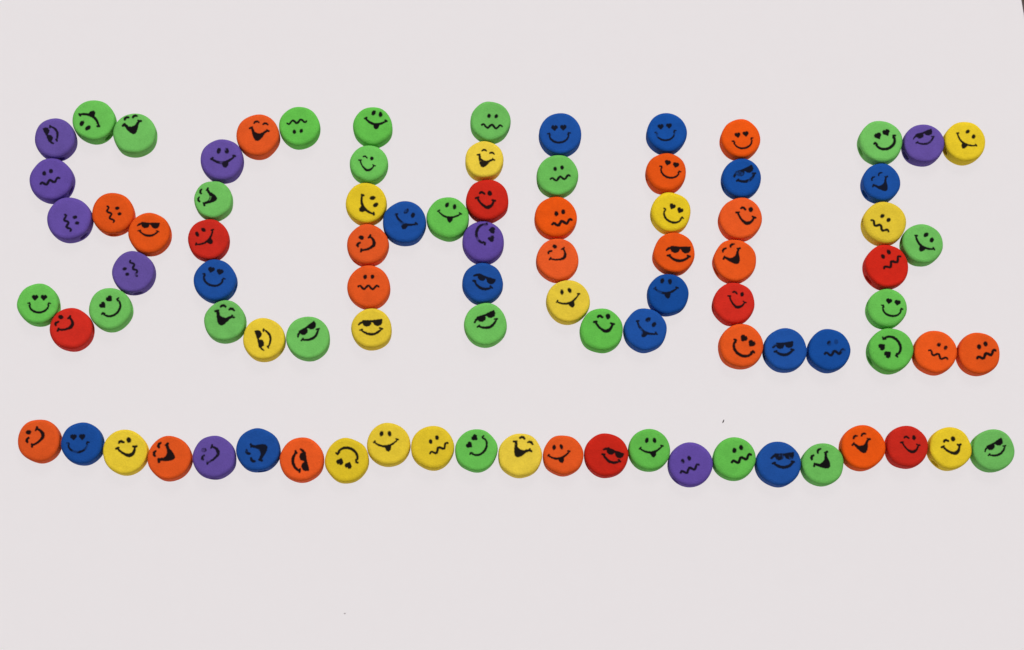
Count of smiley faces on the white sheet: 88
